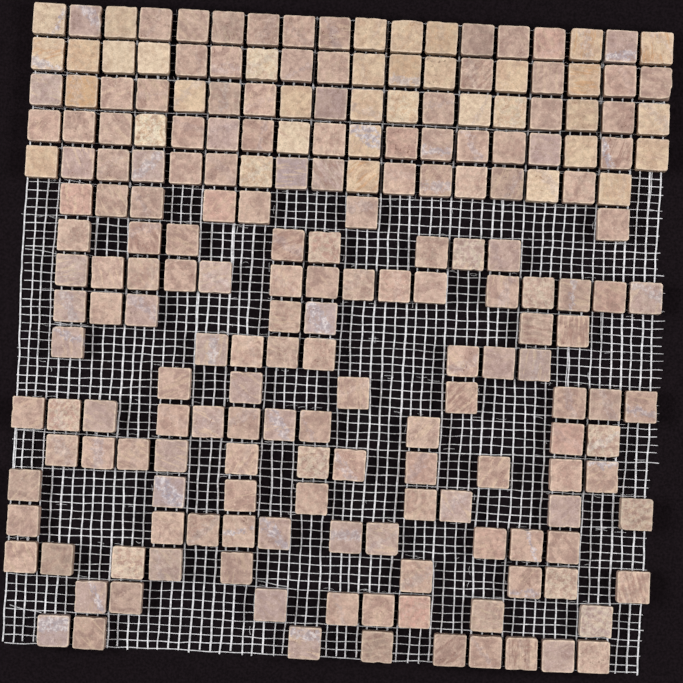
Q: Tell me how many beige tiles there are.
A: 36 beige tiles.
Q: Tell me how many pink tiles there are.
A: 171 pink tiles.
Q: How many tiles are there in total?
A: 207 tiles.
